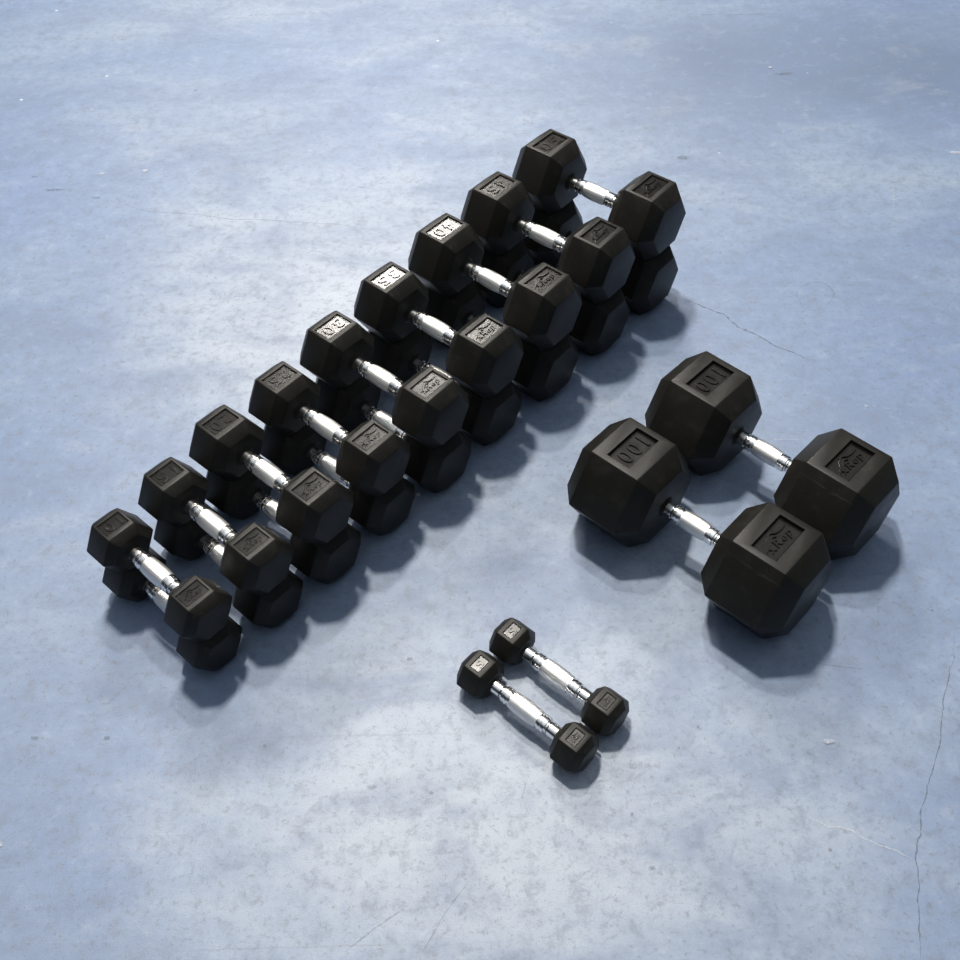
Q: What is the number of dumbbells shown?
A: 22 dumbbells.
